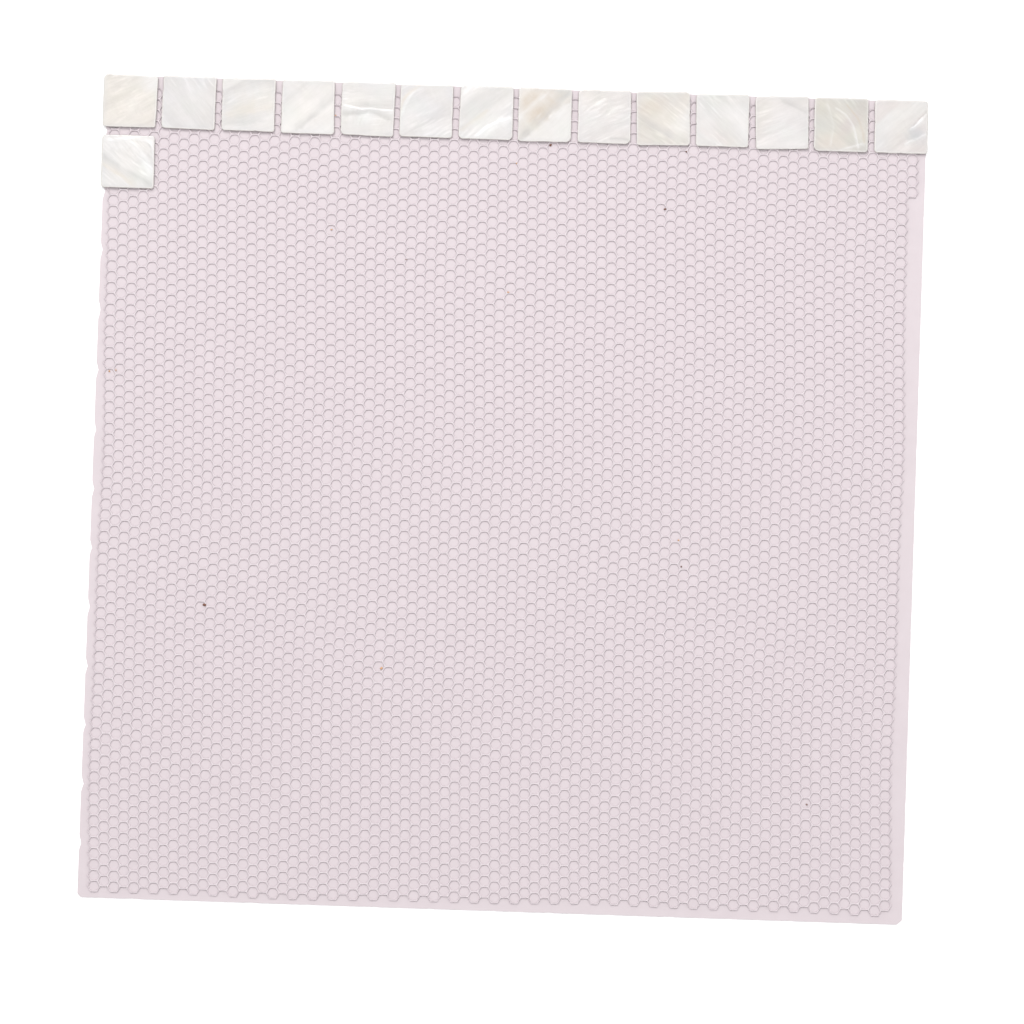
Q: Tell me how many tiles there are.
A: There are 15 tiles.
